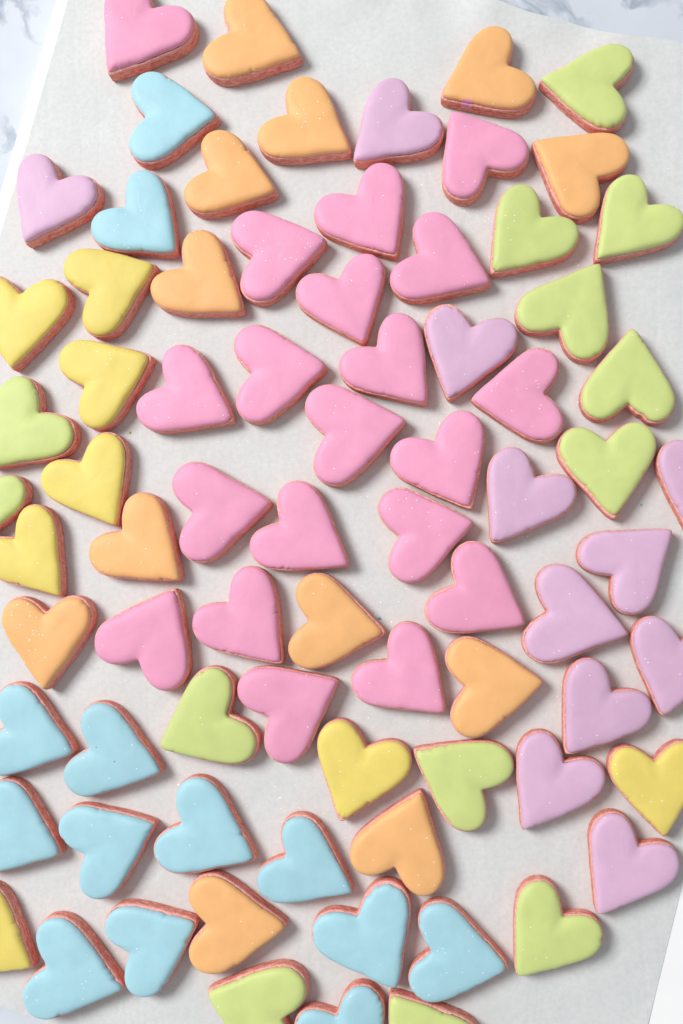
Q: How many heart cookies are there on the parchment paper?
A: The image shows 77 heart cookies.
